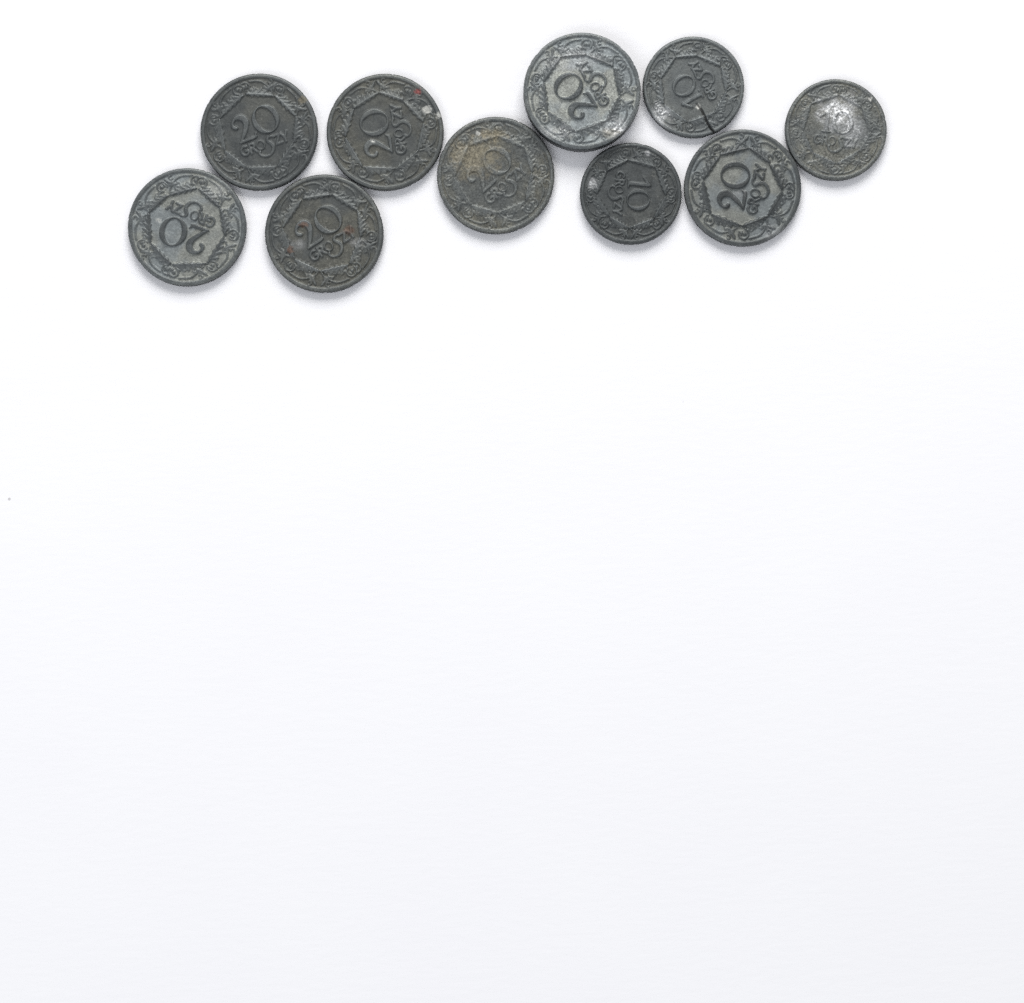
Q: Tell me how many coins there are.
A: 10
